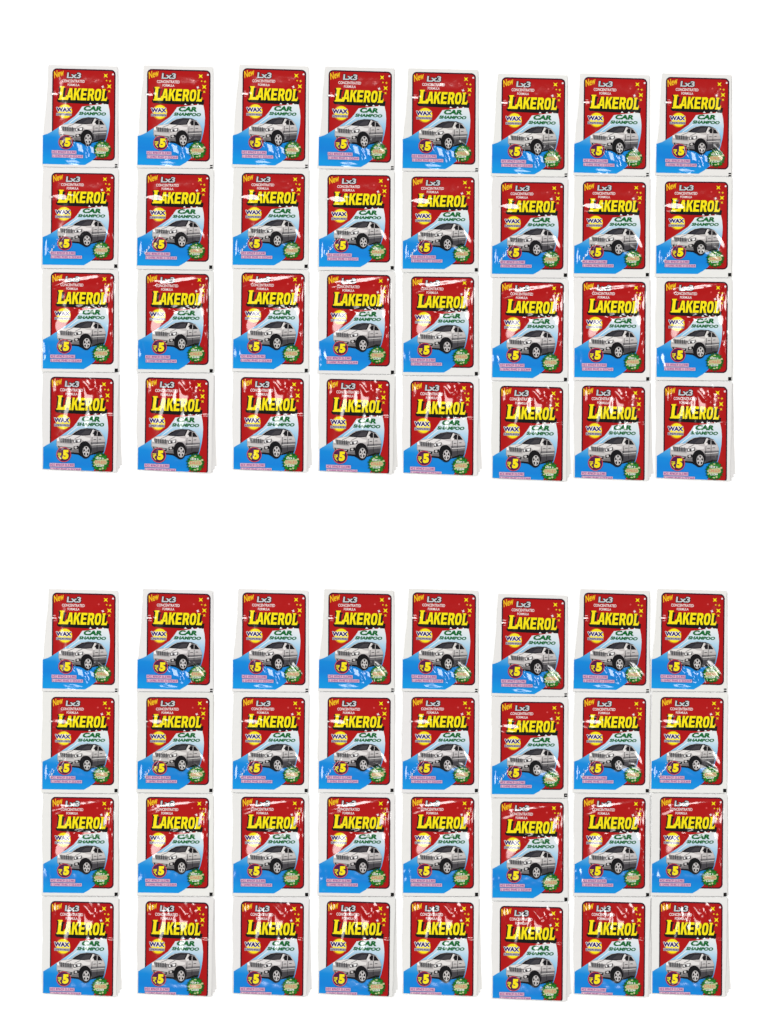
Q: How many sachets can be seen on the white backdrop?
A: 64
